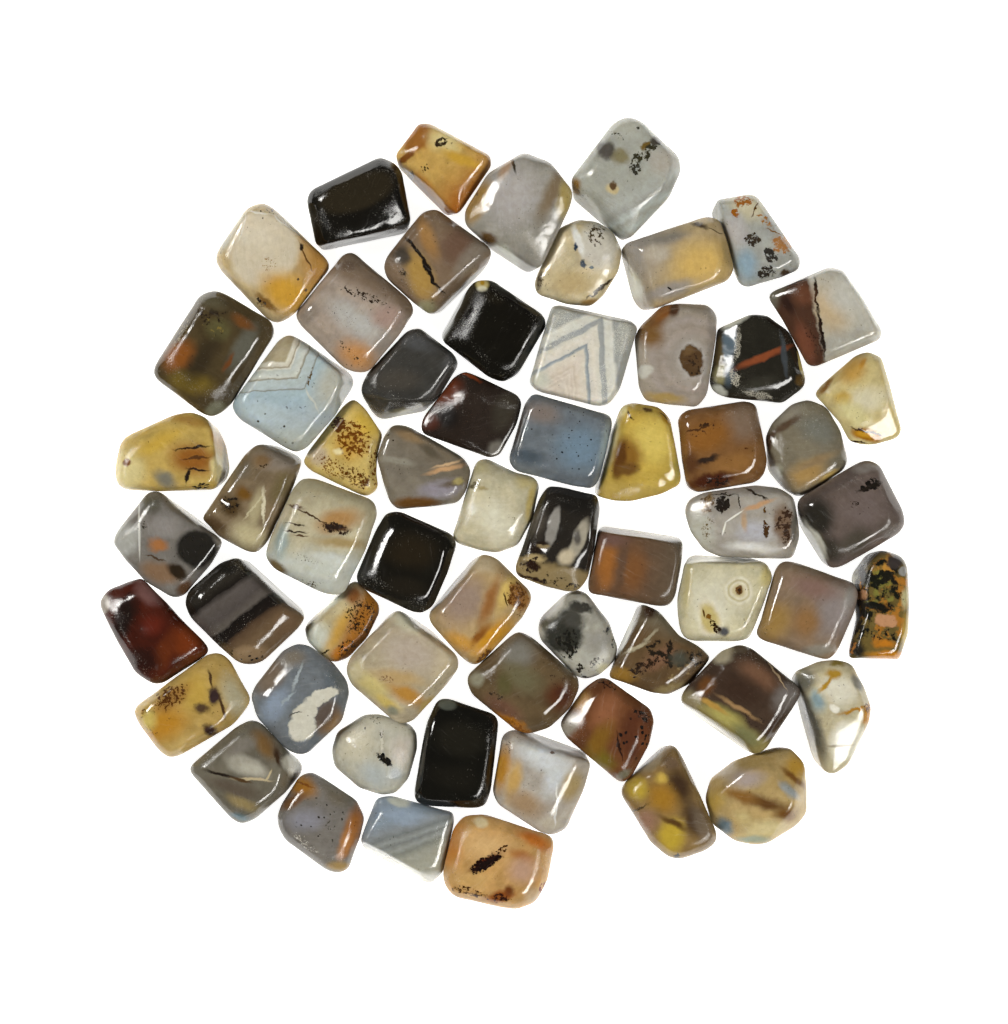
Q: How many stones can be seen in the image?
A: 61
